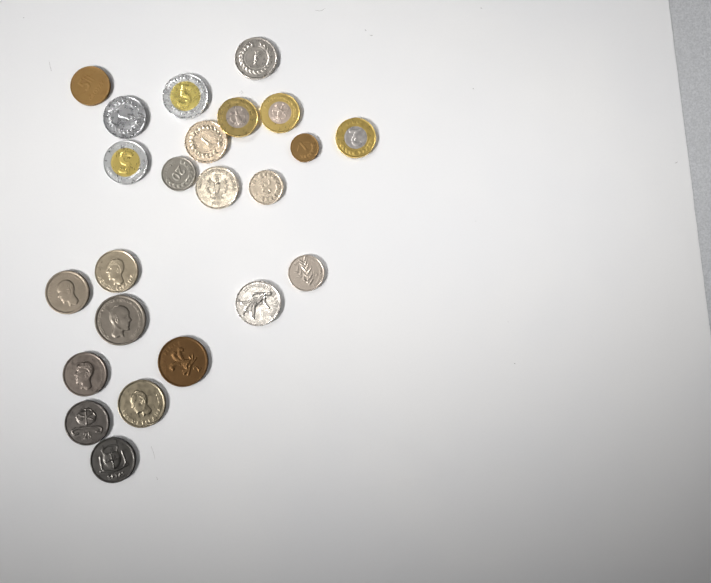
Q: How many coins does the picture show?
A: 23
